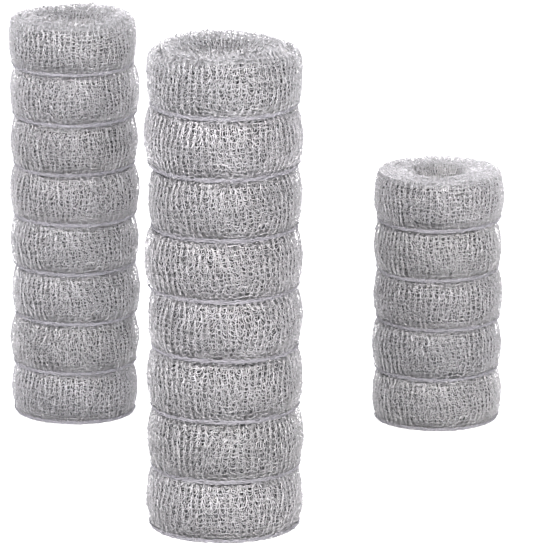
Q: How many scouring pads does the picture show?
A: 21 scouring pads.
